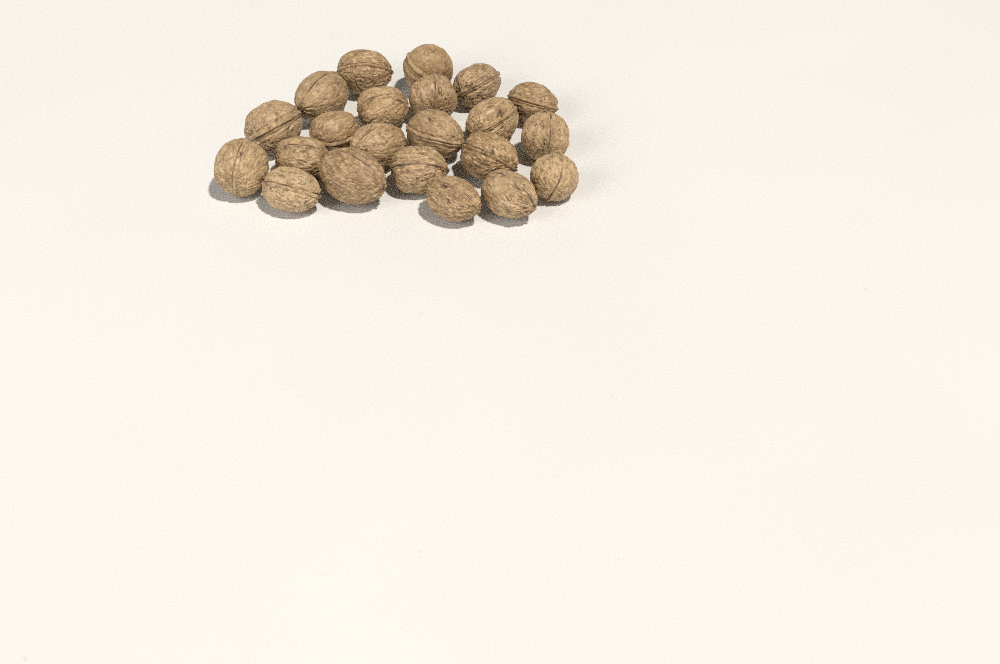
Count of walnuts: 22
